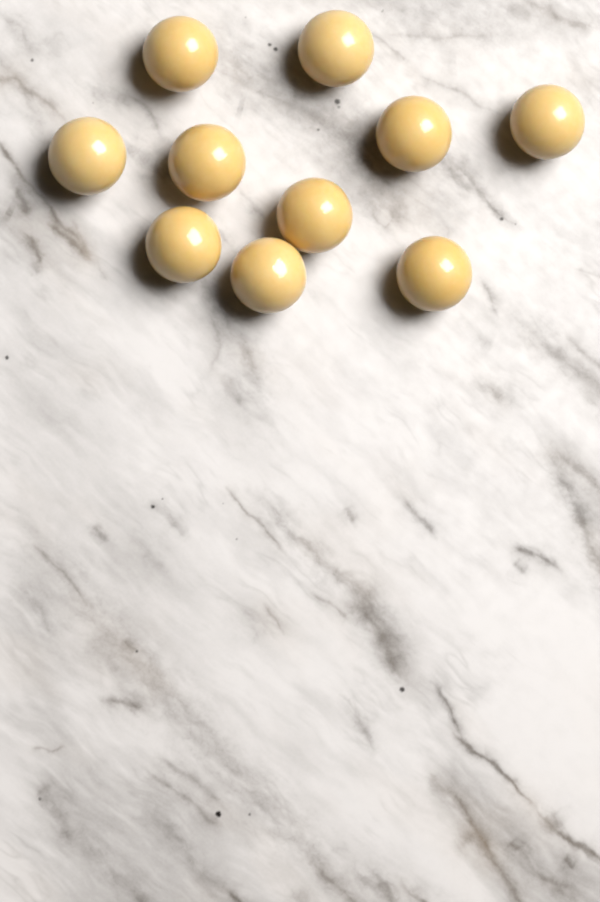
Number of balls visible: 10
